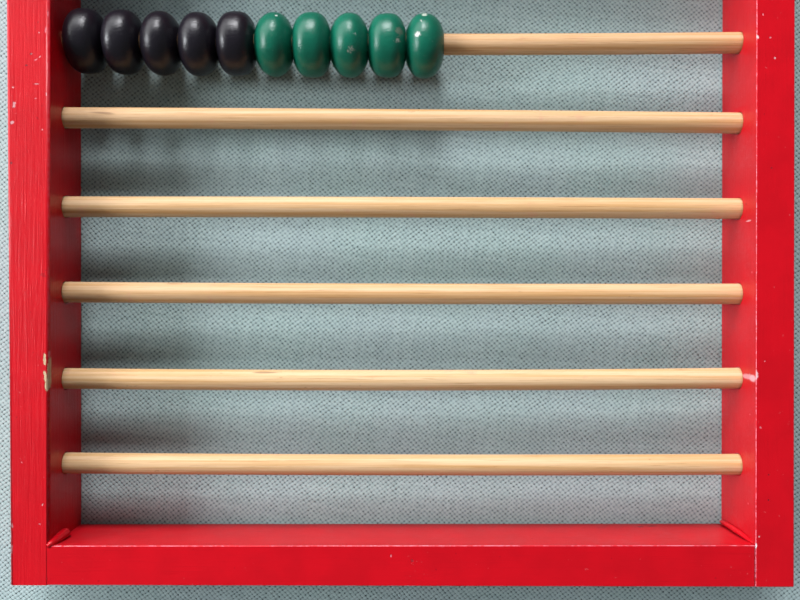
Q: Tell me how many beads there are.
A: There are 10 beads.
